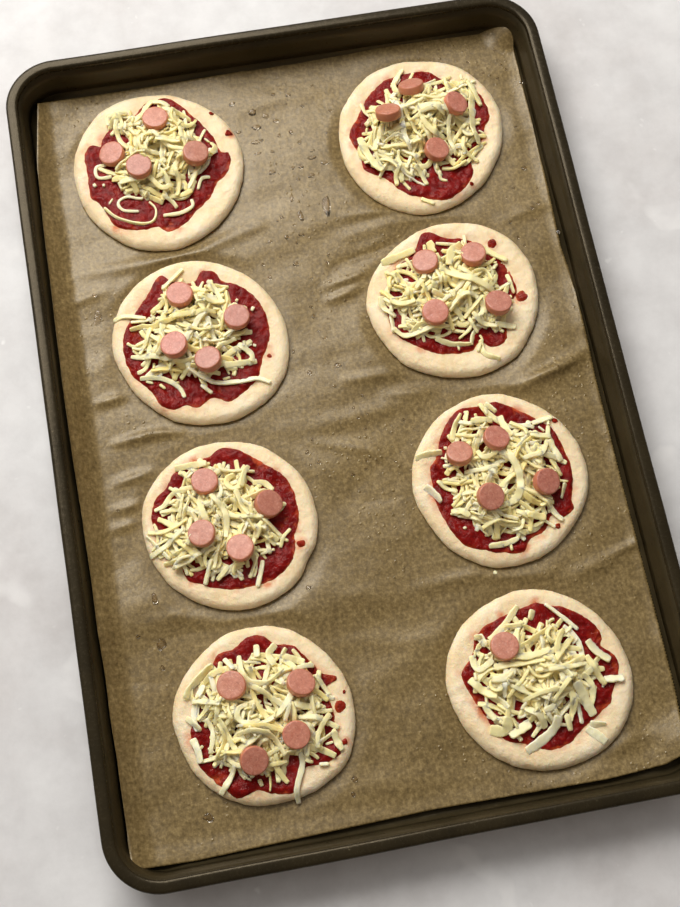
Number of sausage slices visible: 29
